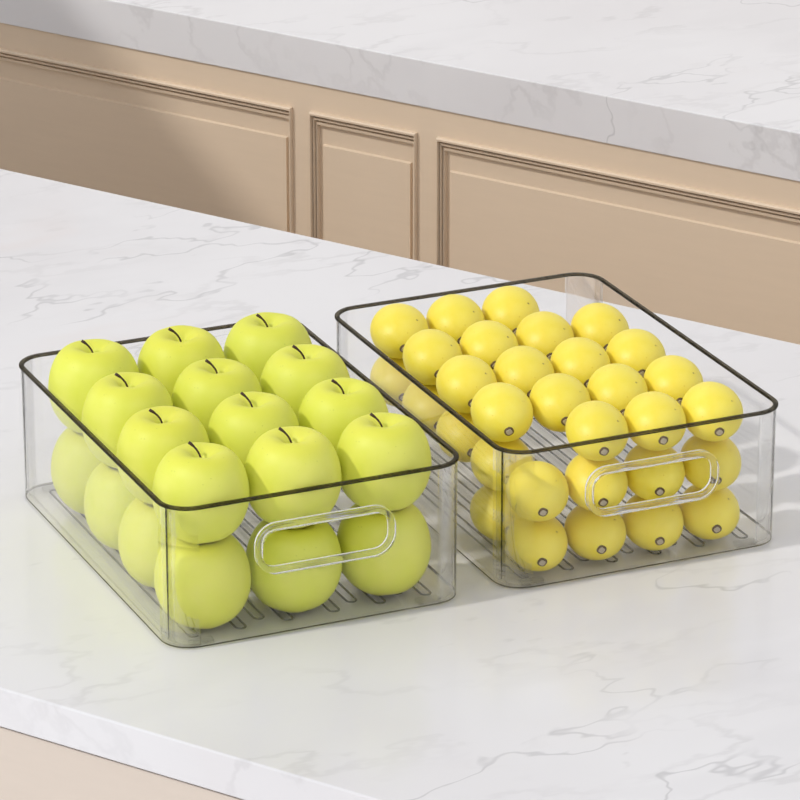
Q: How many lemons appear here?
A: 31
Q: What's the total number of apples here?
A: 18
